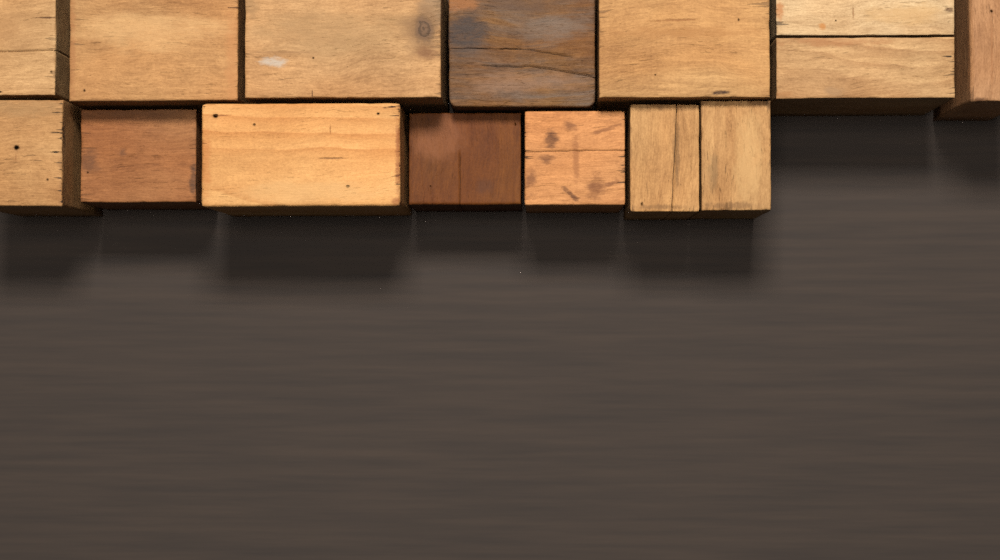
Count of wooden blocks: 15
